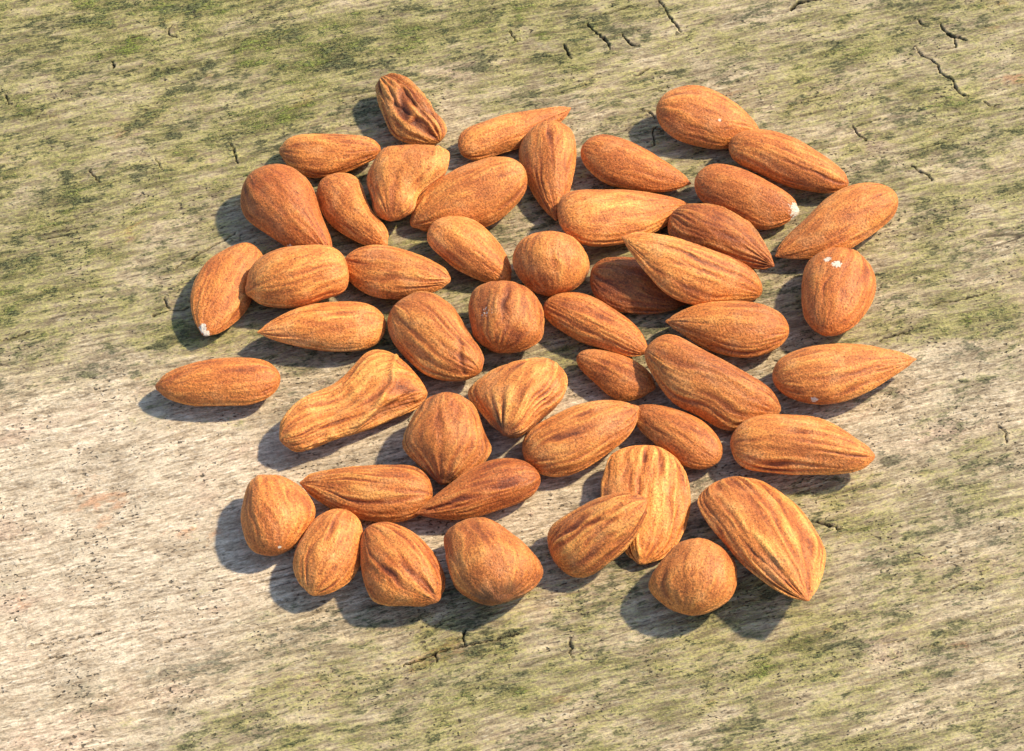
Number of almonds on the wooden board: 48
